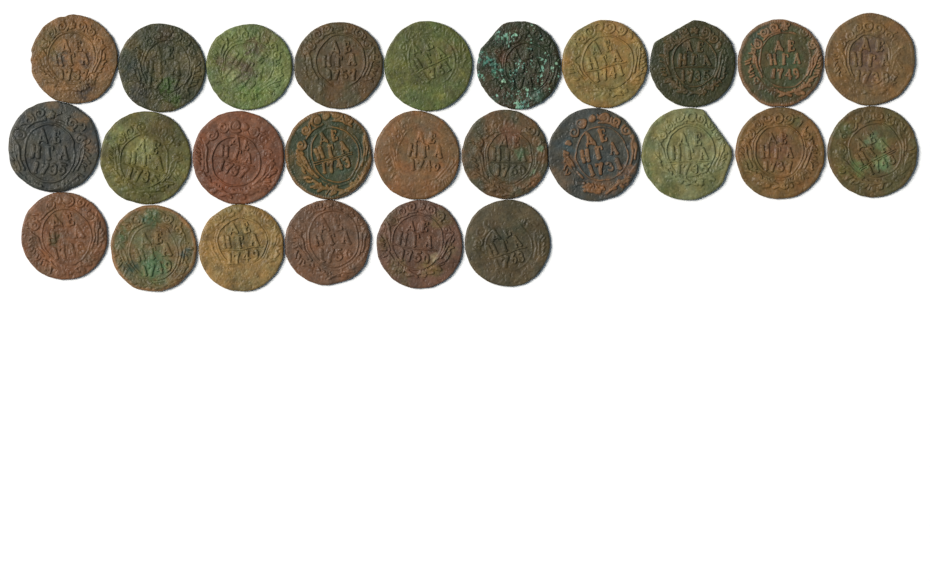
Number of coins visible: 26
